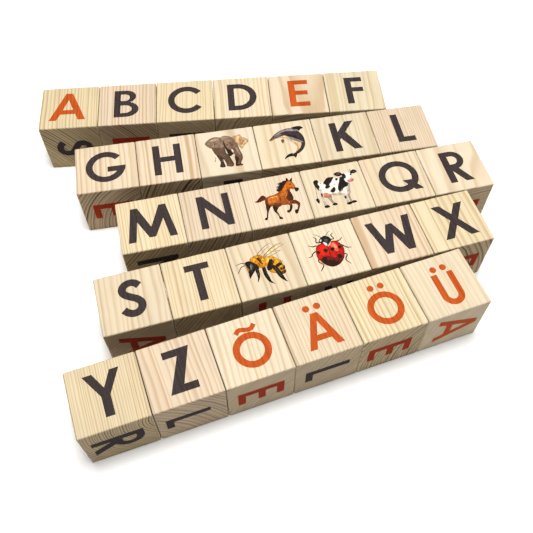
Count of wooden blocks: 30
